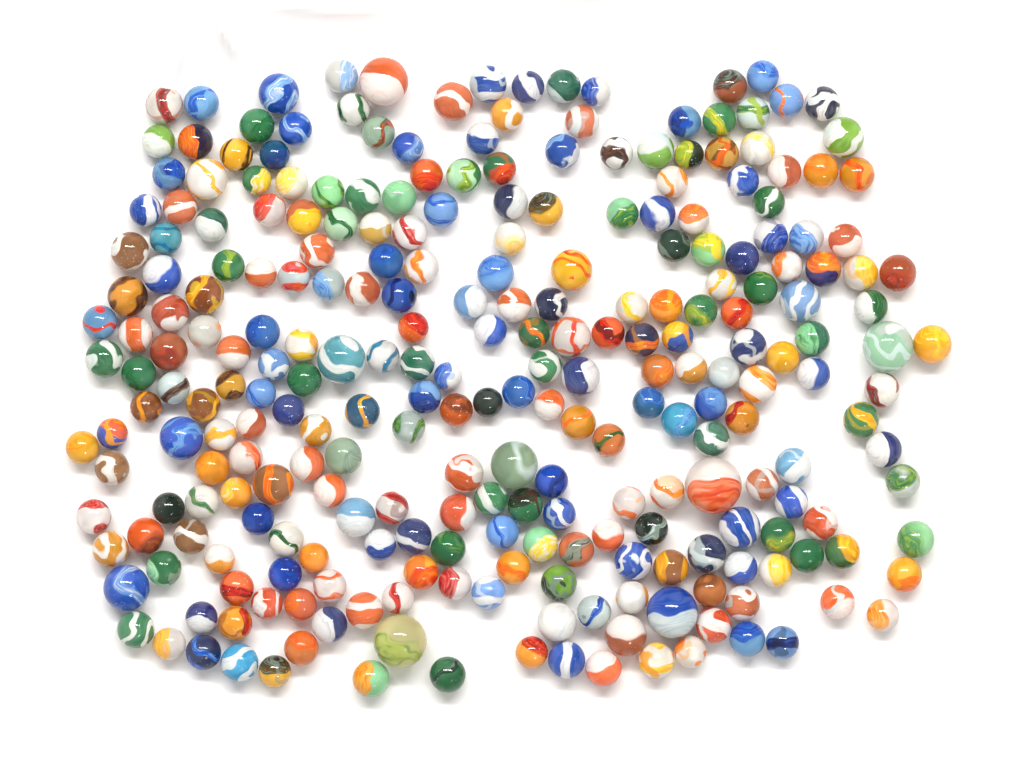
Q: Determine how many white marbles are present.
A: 53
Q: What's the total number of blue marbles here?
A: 75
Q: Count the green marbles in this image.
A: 54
